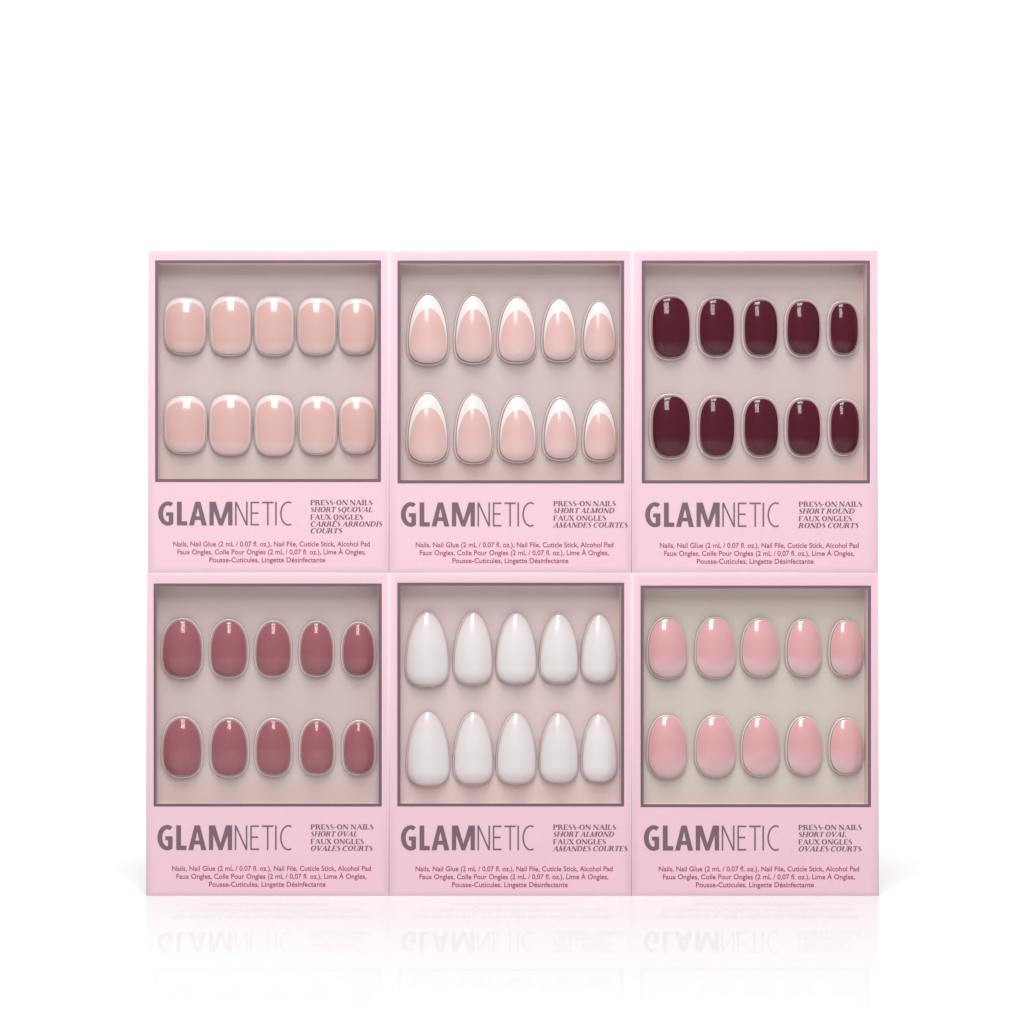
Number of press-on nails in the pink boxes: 60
